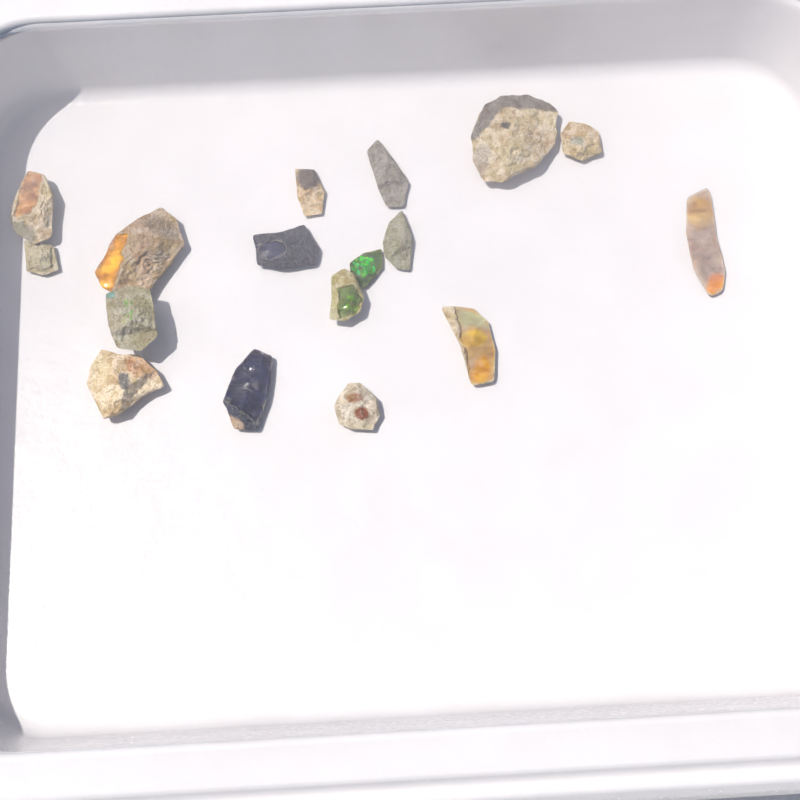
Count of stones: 17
